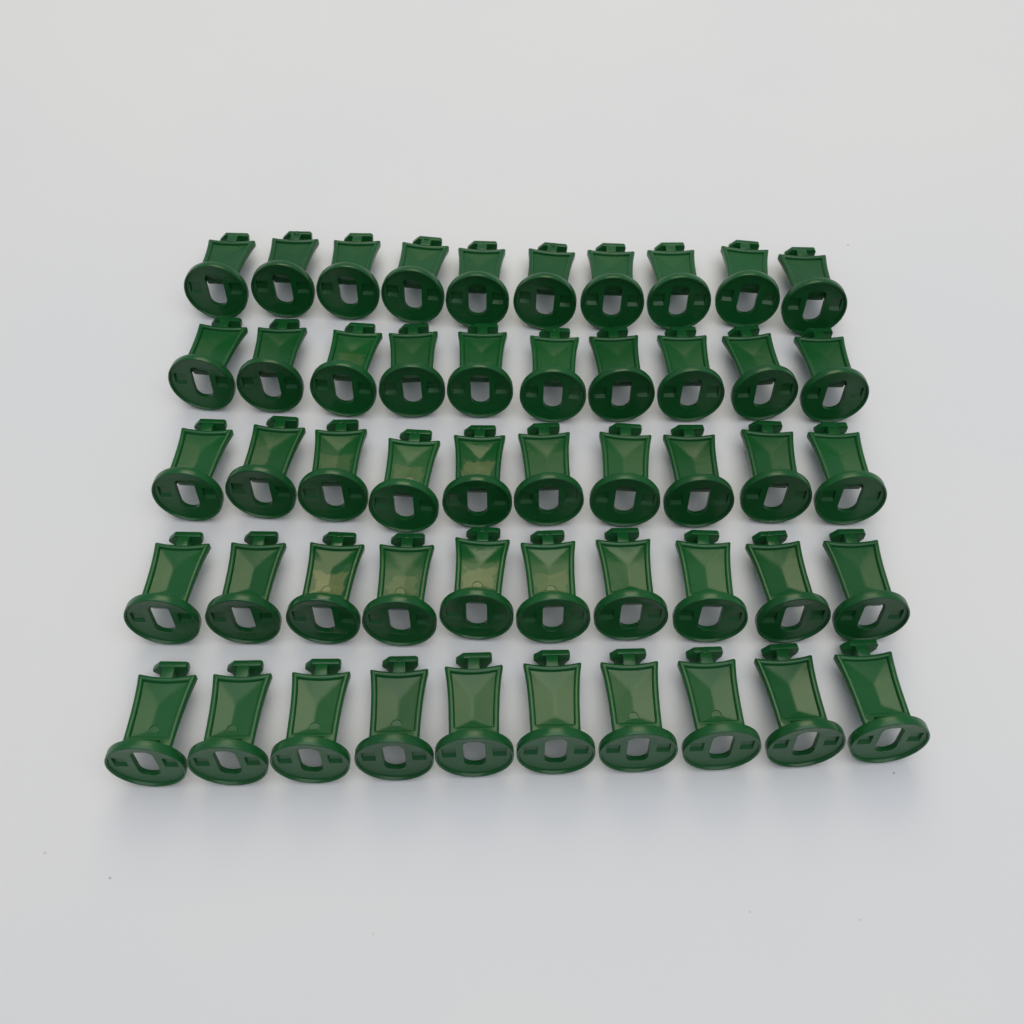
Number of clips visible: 50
